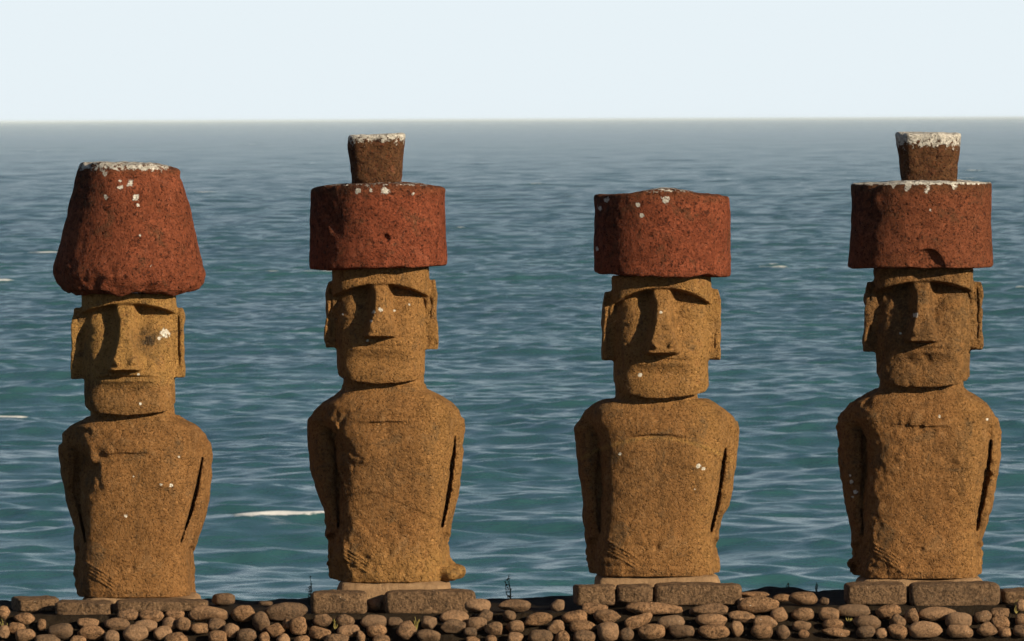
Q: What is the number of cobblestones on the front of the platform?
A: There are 124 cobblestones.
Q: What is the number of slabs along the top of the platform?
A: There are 11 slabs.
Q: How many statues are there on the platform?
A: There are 4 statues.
